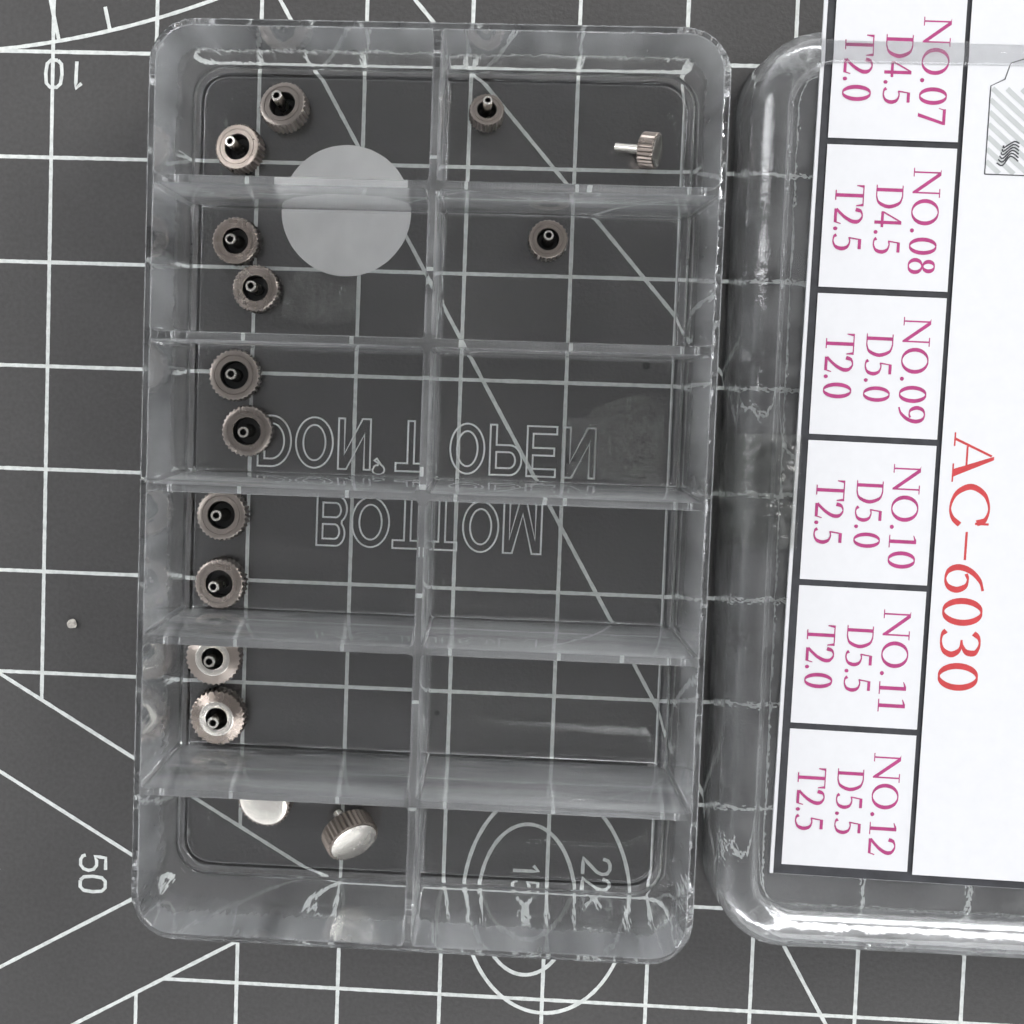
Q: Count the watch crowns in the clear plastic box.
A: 15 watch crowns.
